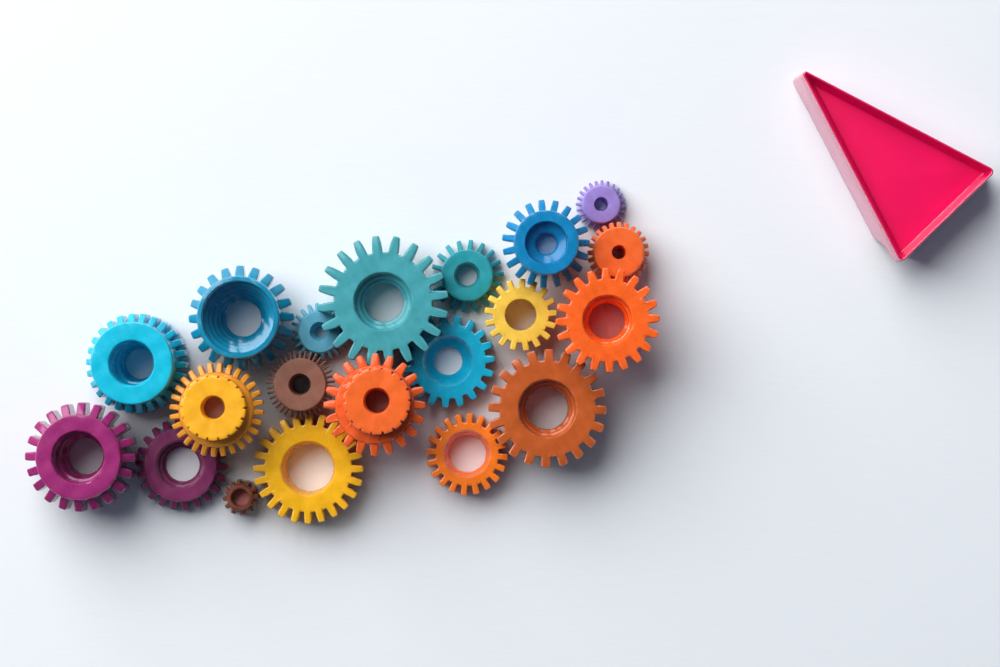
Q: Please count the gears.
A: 20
